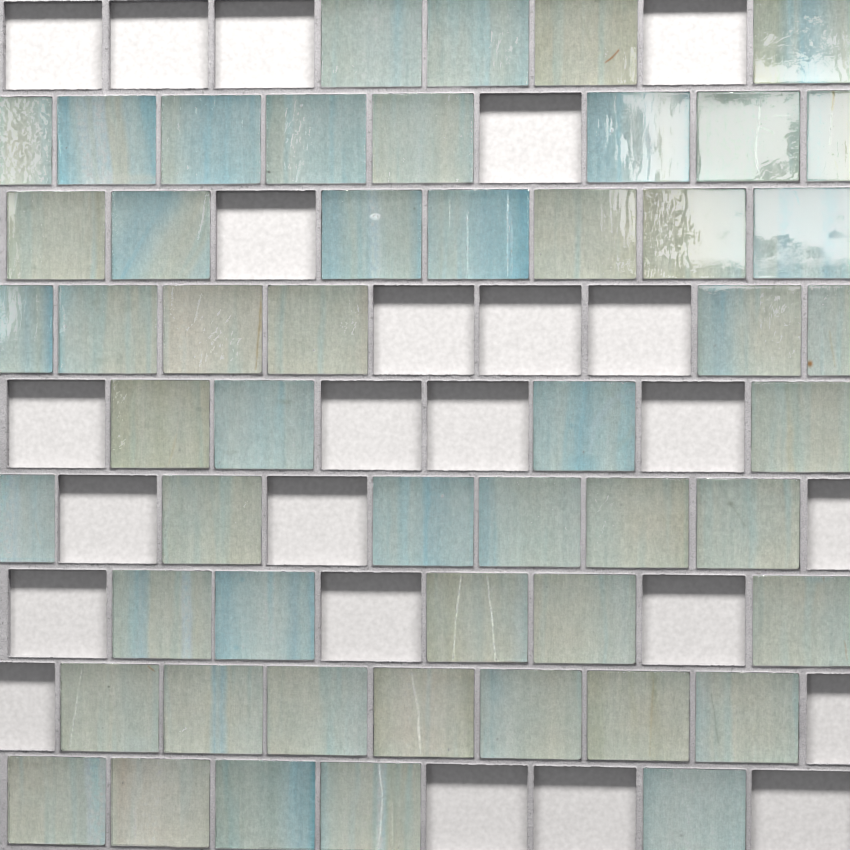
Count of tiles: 52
